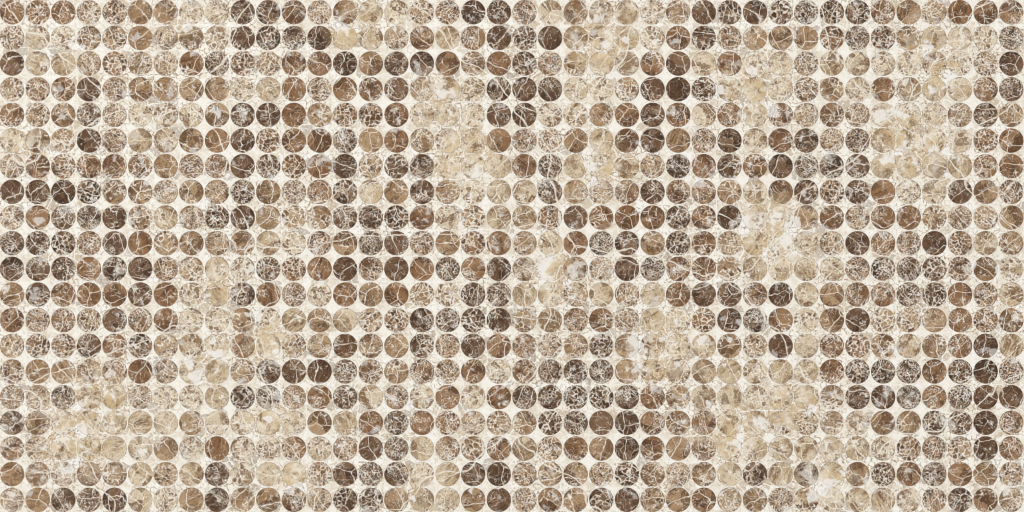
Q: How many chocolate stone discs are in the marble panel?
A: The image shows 200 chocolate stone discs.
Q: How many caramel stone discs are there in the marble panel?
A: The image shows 200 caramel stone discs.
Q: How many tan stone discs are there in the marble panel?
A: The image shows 200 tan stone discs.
